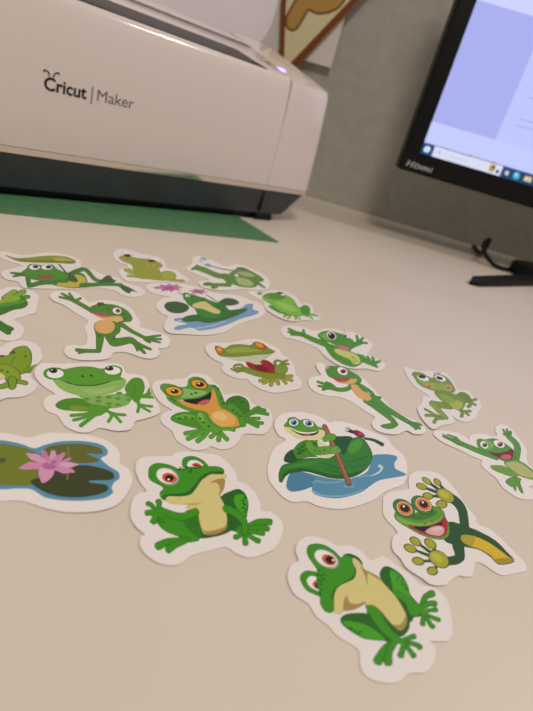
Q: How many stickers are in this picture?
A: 20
